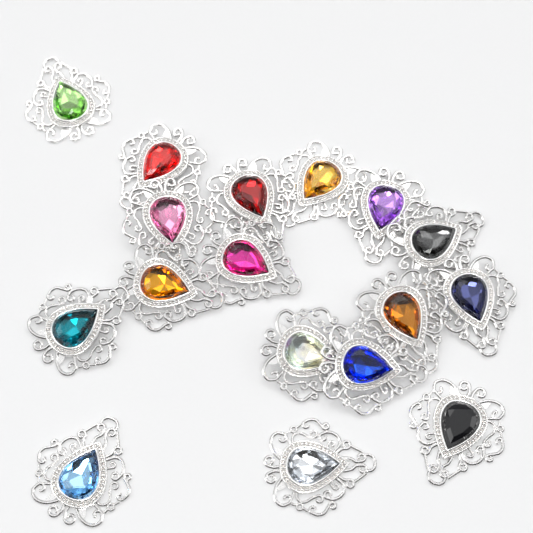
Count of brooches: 17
